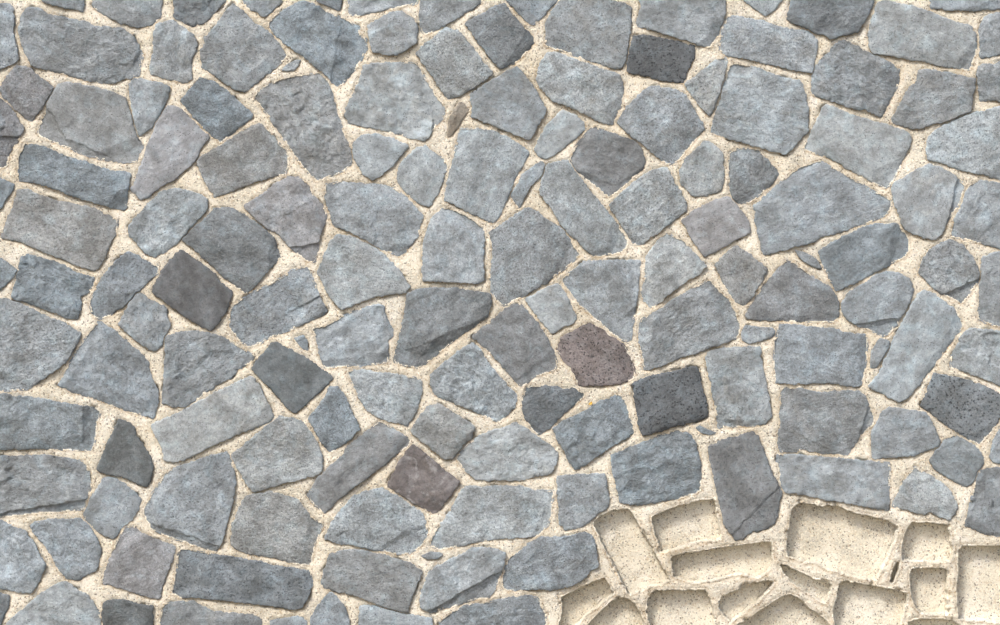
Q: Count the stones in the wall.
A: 150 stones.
